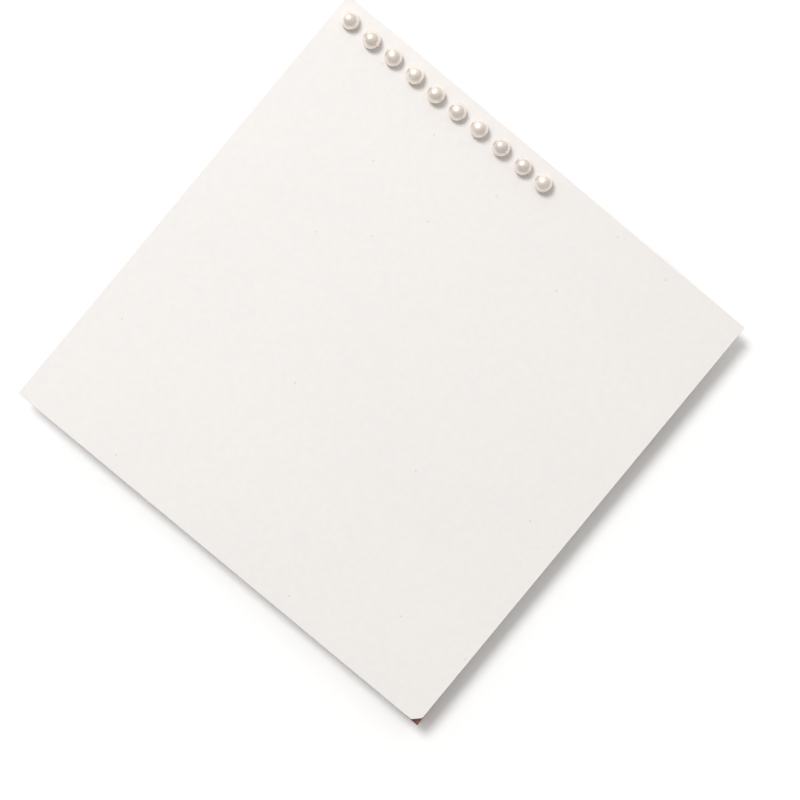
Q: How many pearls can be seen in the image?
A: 10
